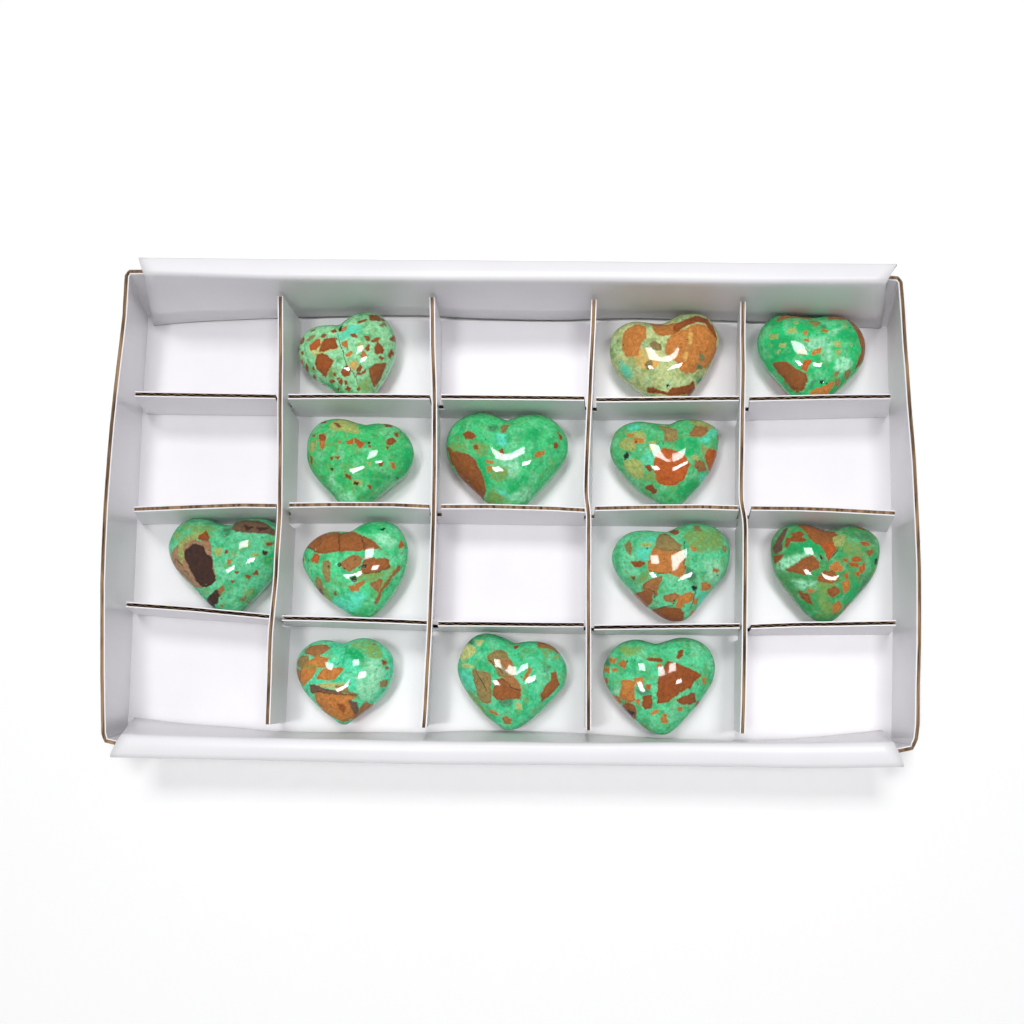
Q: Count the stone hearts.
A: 13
